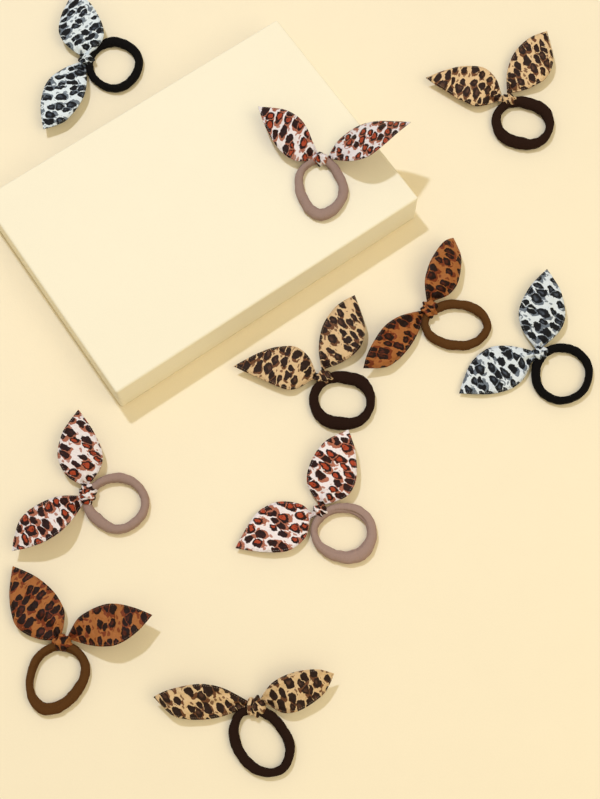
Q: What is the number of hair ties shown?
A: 10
